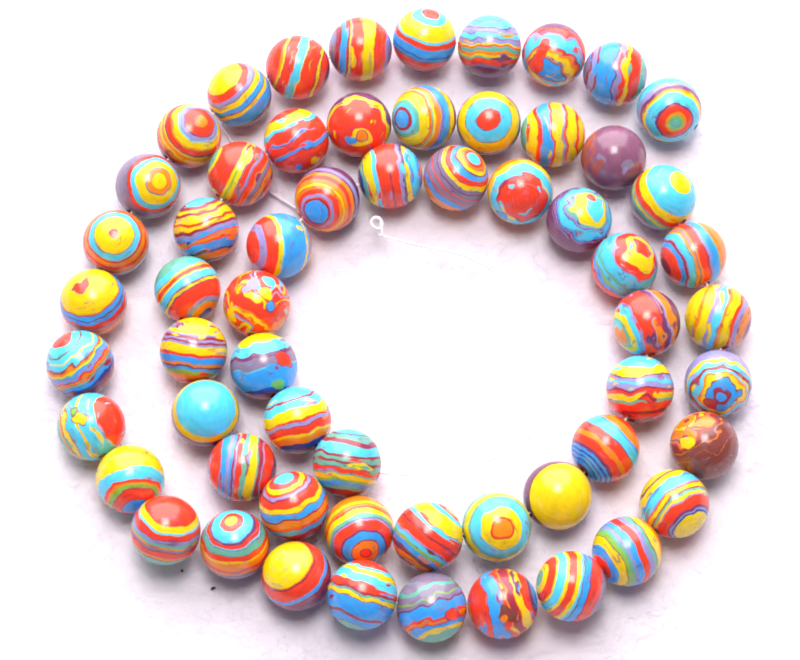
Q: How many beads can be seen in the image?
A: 60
